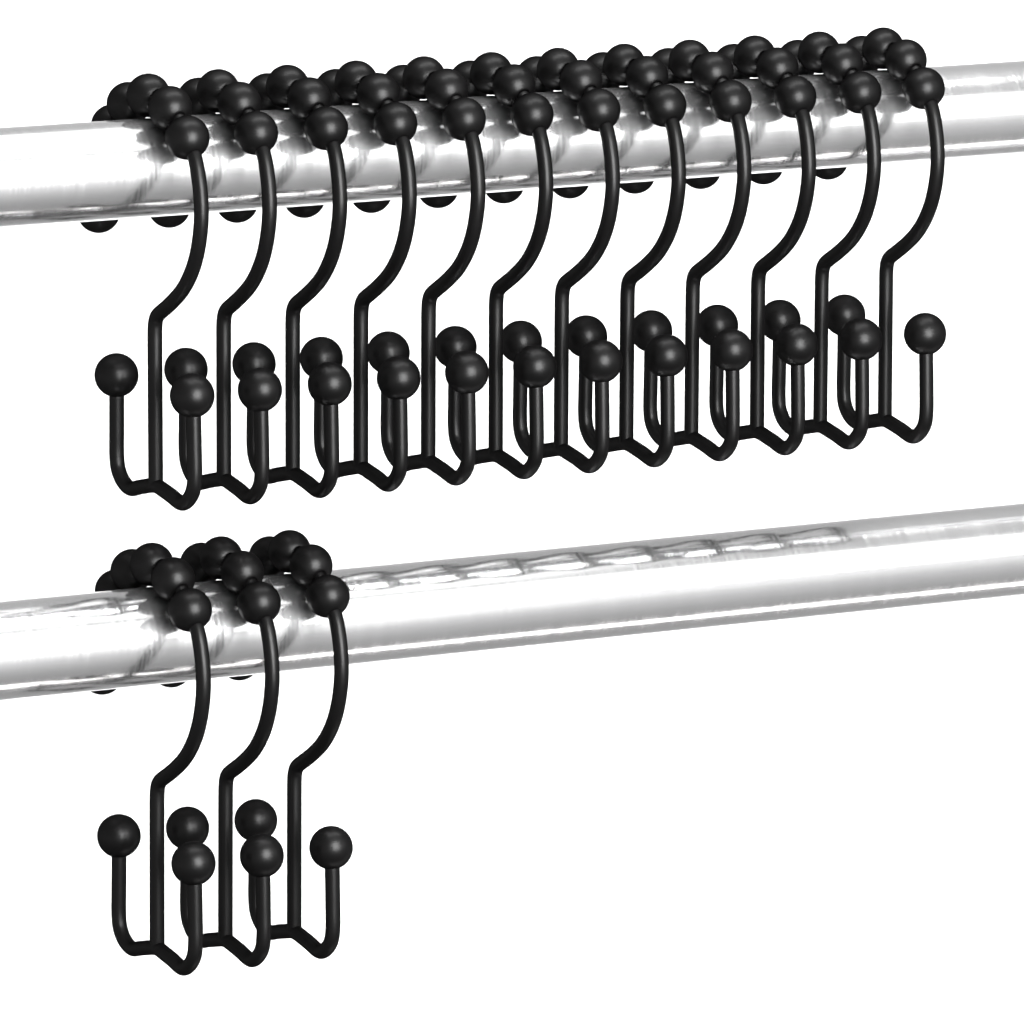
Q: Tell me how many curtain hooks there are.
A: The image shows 15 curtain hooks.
